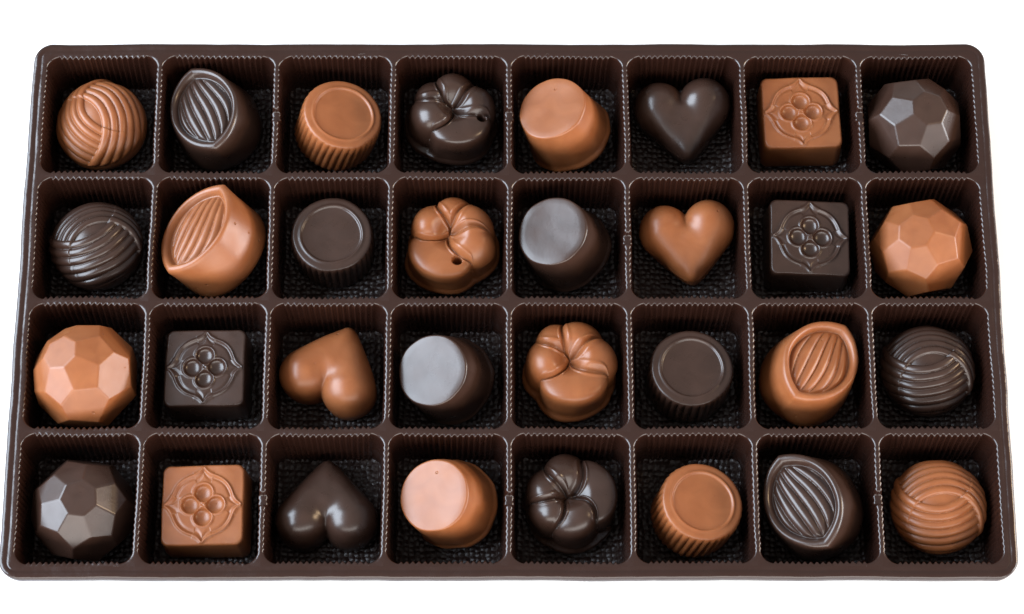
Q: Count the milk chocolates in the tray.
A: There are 16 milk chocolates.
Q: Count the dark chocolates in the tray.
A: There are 16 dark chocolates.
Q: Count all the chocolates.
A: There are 32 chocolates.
